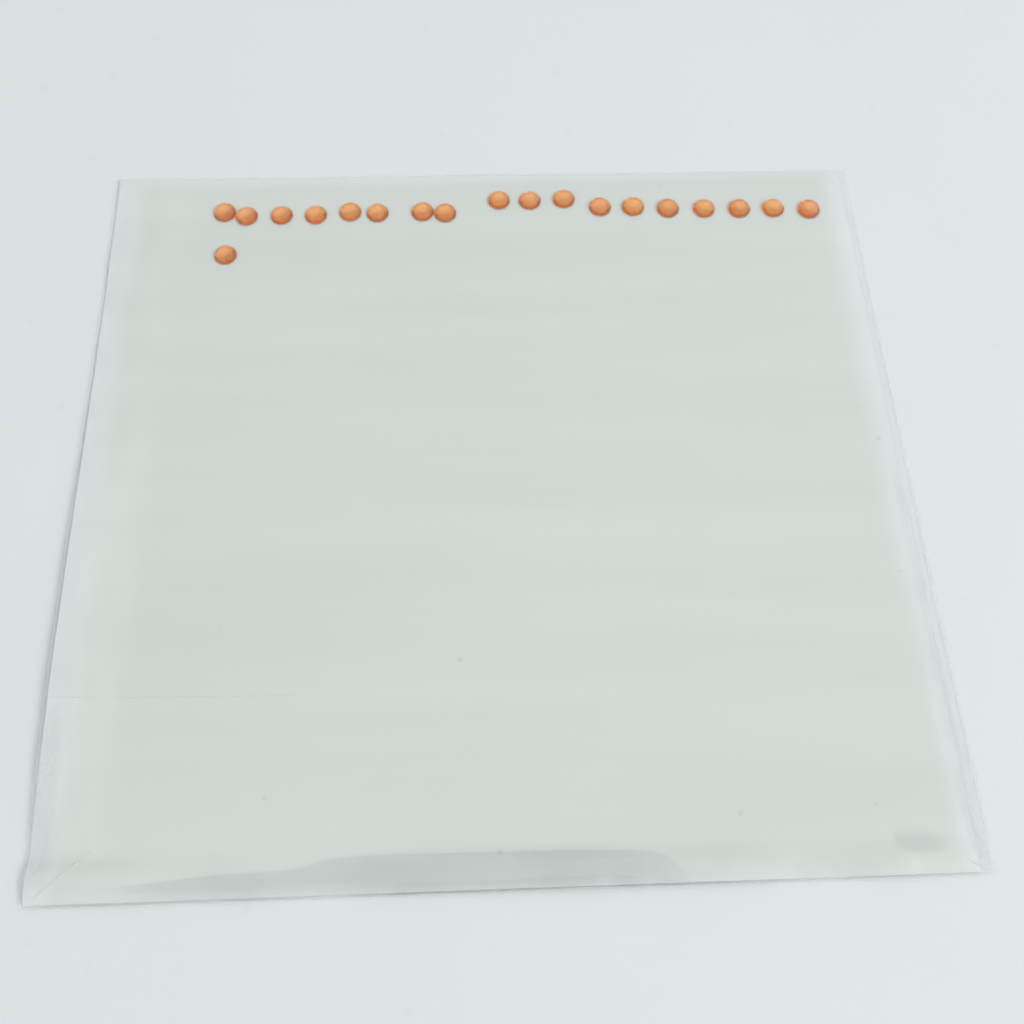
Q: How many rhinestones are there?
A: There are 19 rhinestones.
